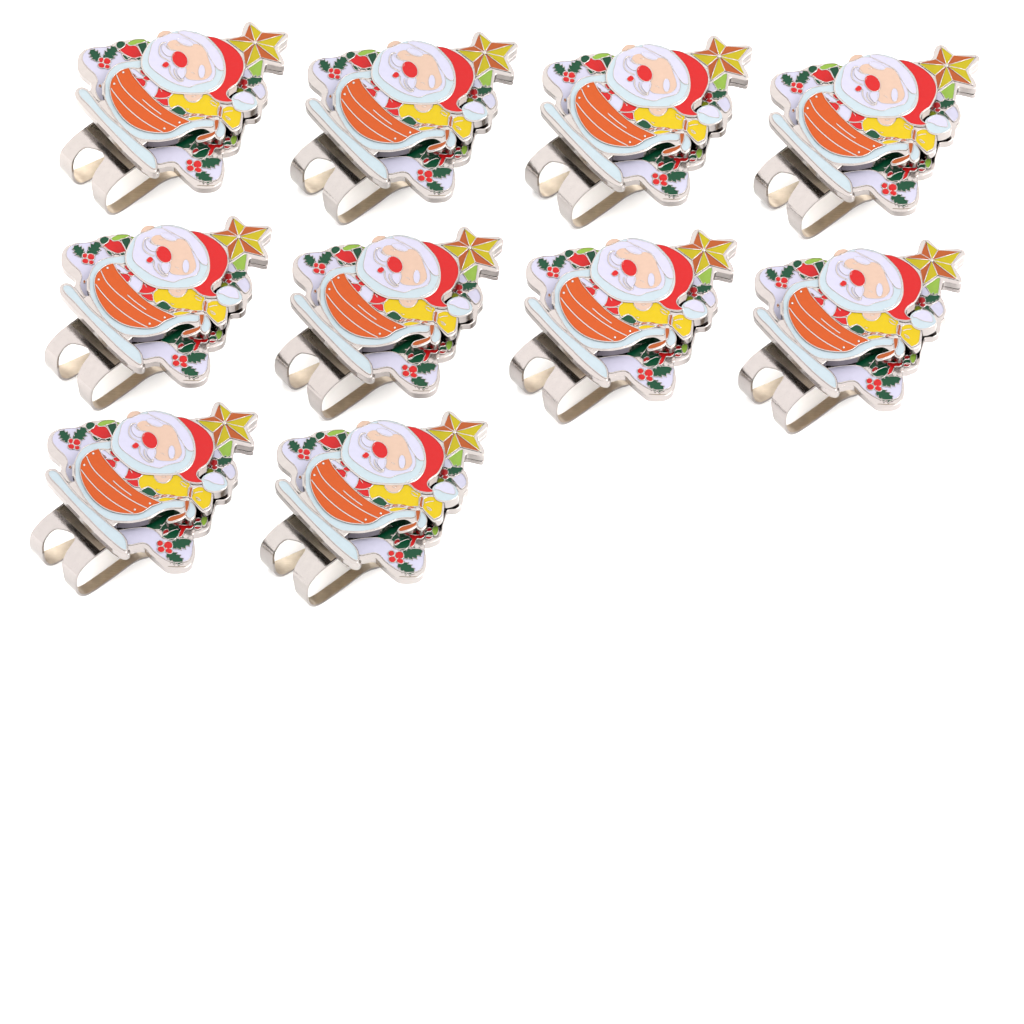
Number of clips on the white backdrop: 10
